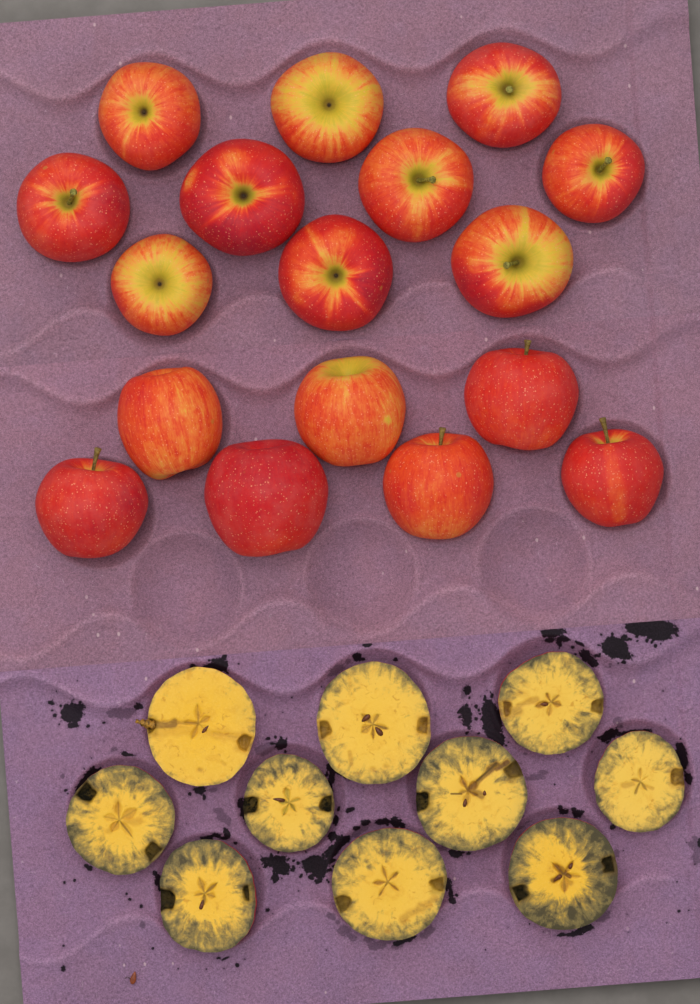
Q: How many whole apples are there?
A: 17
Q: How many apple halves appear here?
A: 10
